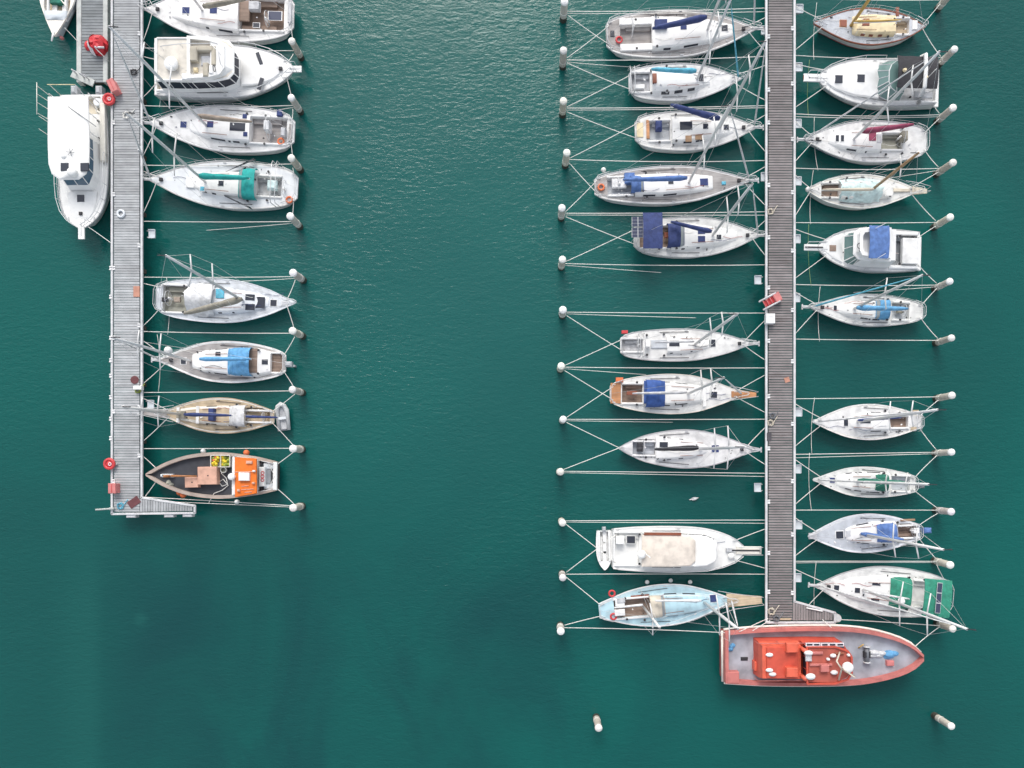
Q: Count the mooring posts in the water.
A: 36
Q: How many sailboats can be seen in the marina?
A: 23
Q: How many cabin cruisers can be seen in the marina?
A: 5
